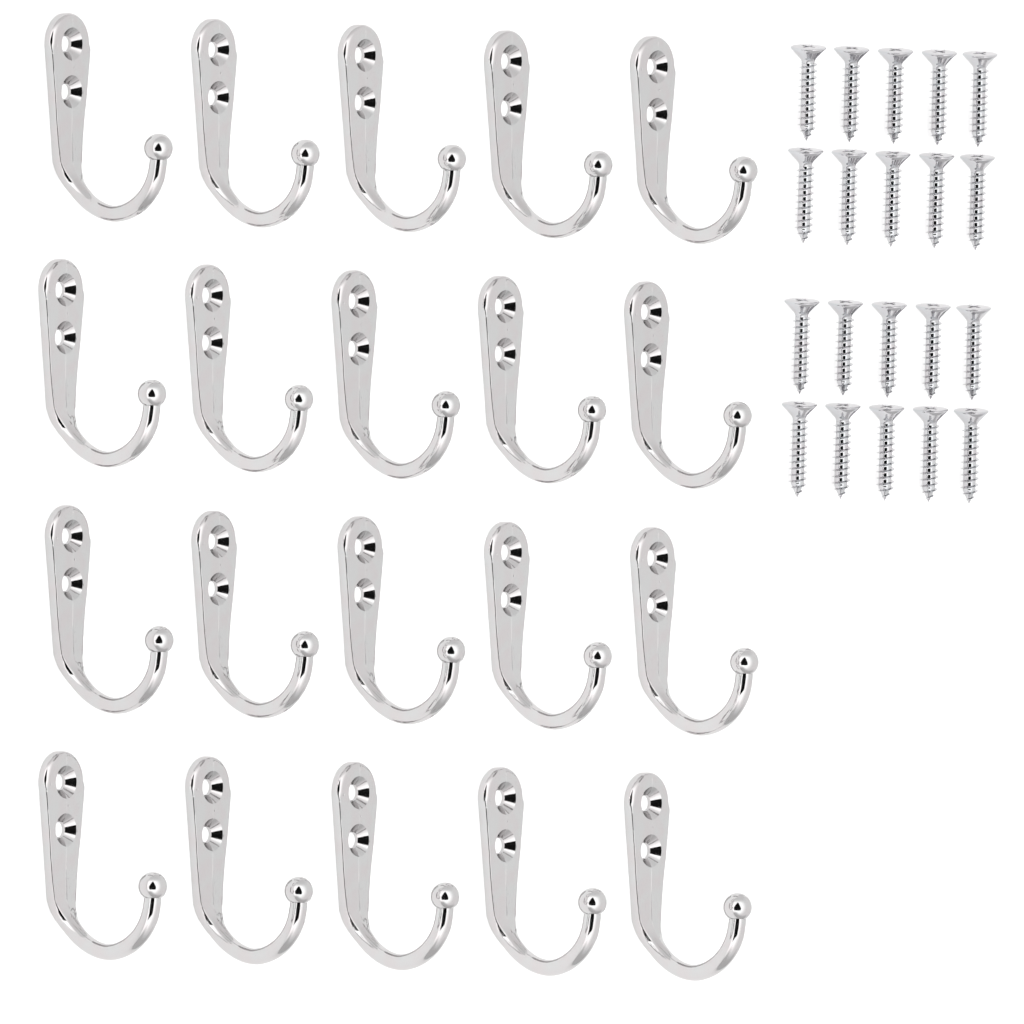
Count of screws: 20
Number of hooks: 20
